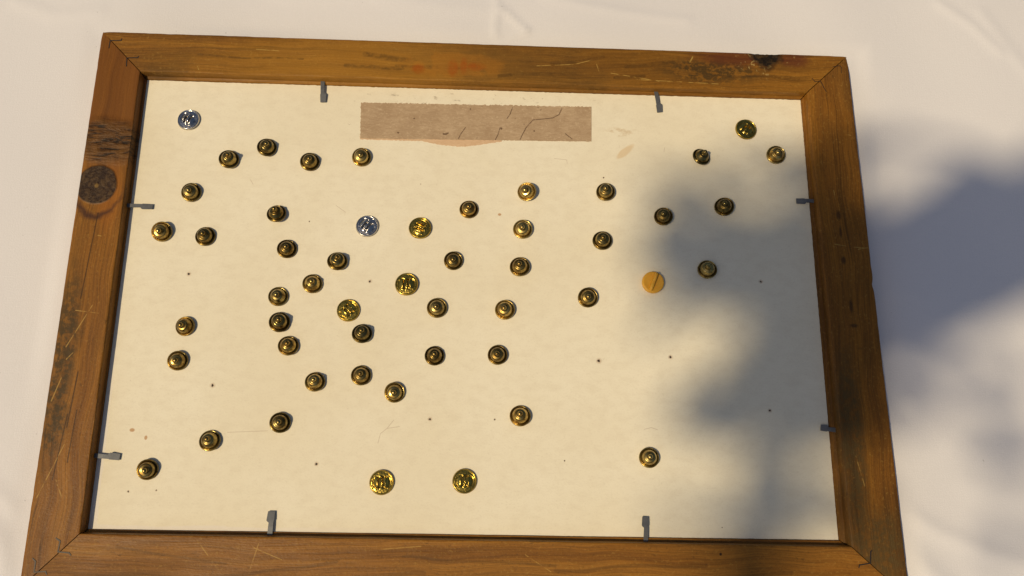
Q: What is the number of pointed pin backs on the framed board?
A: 42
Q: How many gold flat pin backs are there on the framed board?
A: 6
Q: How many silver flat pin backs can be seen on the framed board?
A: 2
